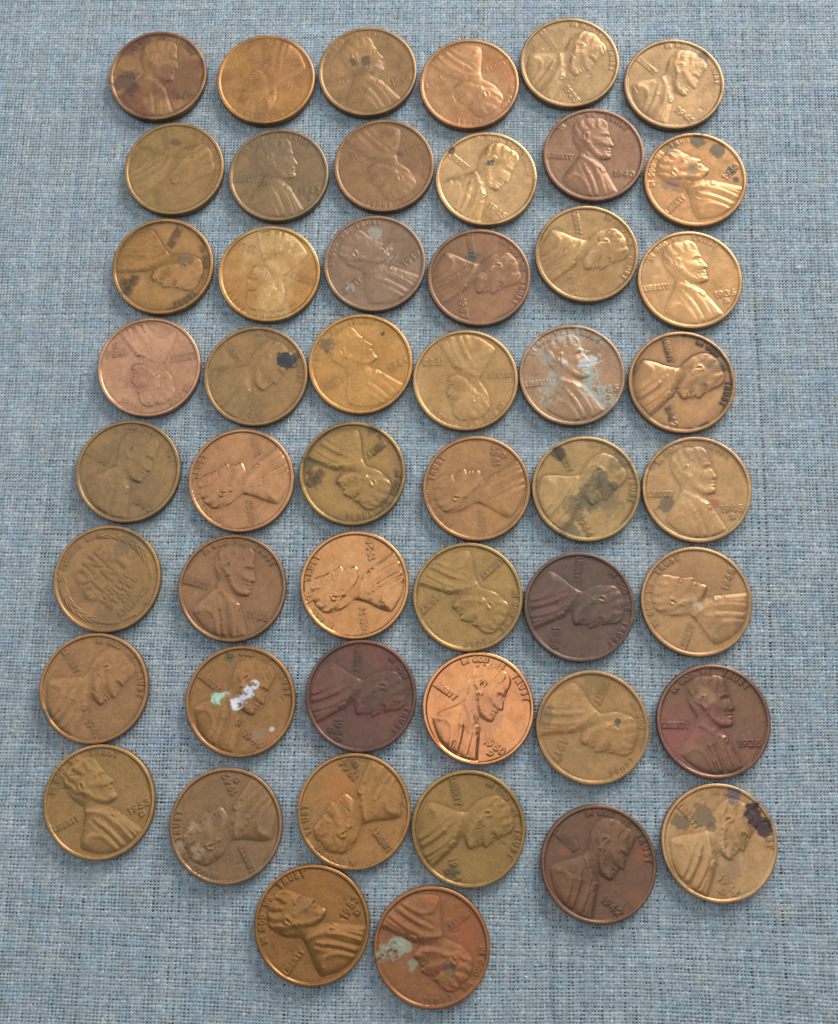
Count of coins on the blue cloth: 50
